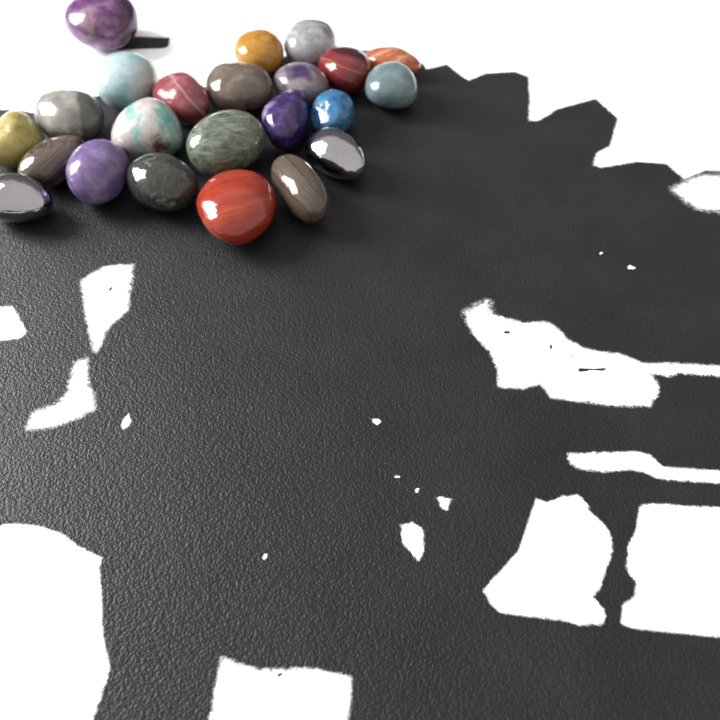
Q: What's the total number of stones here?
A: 23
